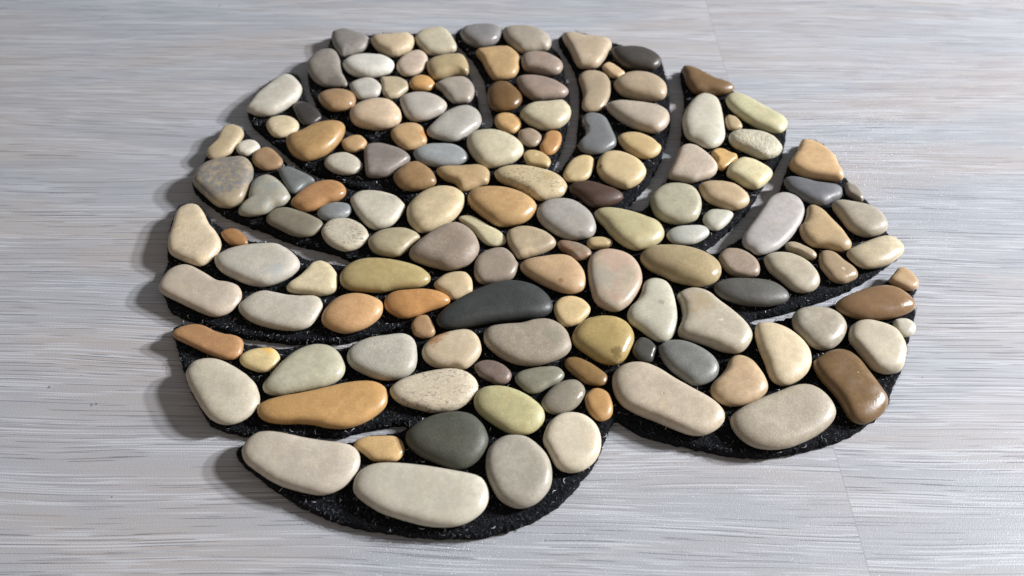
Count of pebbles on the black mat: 148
